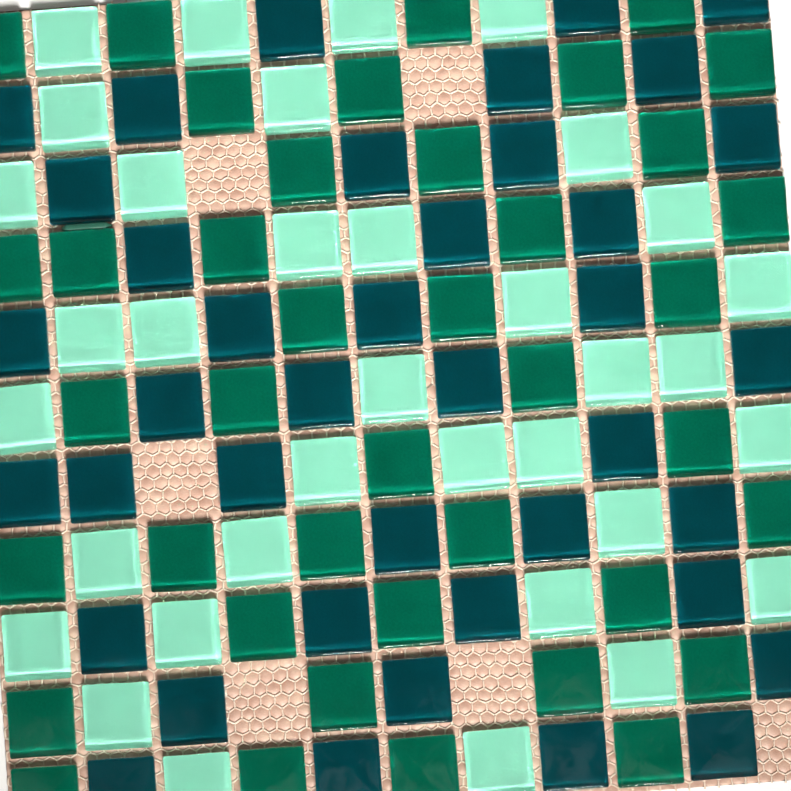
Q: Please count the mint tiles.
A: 35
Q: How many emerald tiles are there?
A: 40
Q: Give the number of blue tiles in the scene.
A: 40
